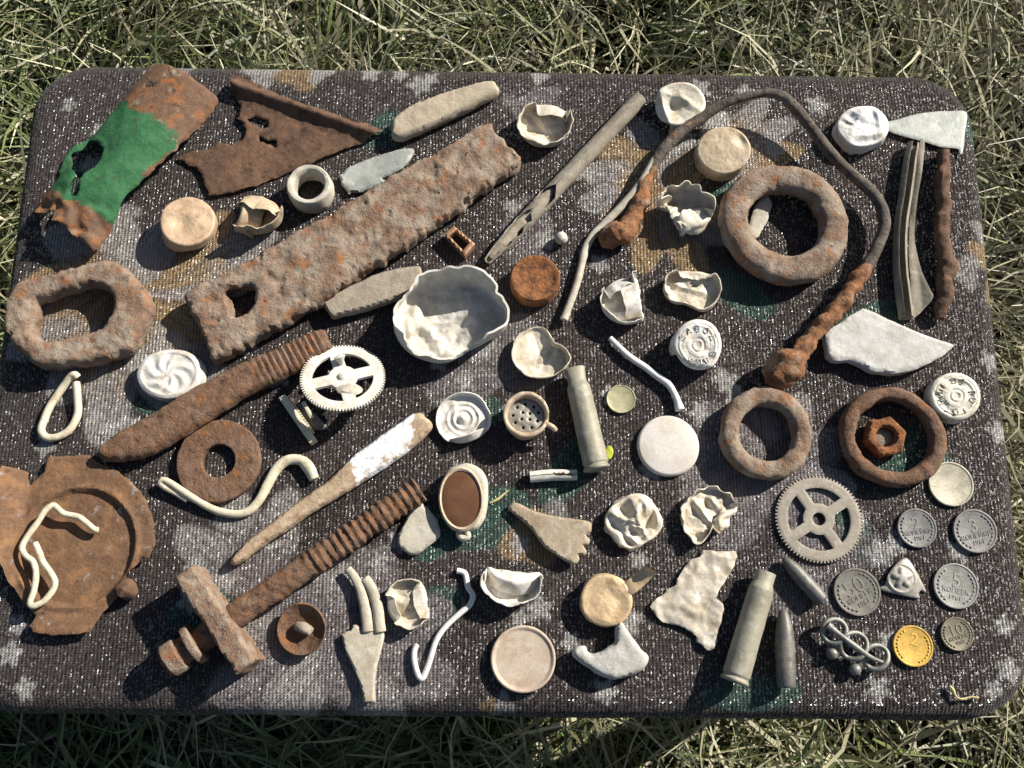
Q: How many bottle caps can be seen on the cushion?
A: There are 19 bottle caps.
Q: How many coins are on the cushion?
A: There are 8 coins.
